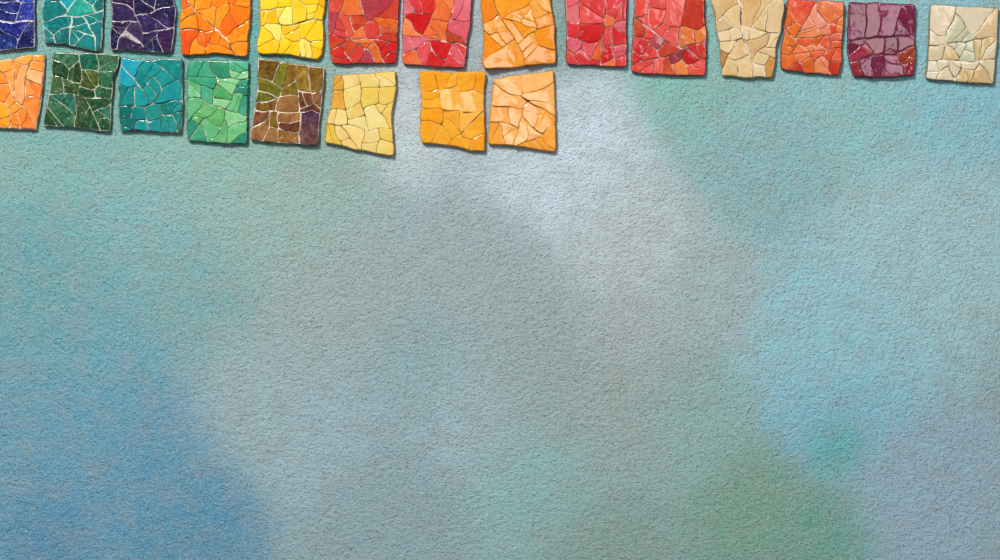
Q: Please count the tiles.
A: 22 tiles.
